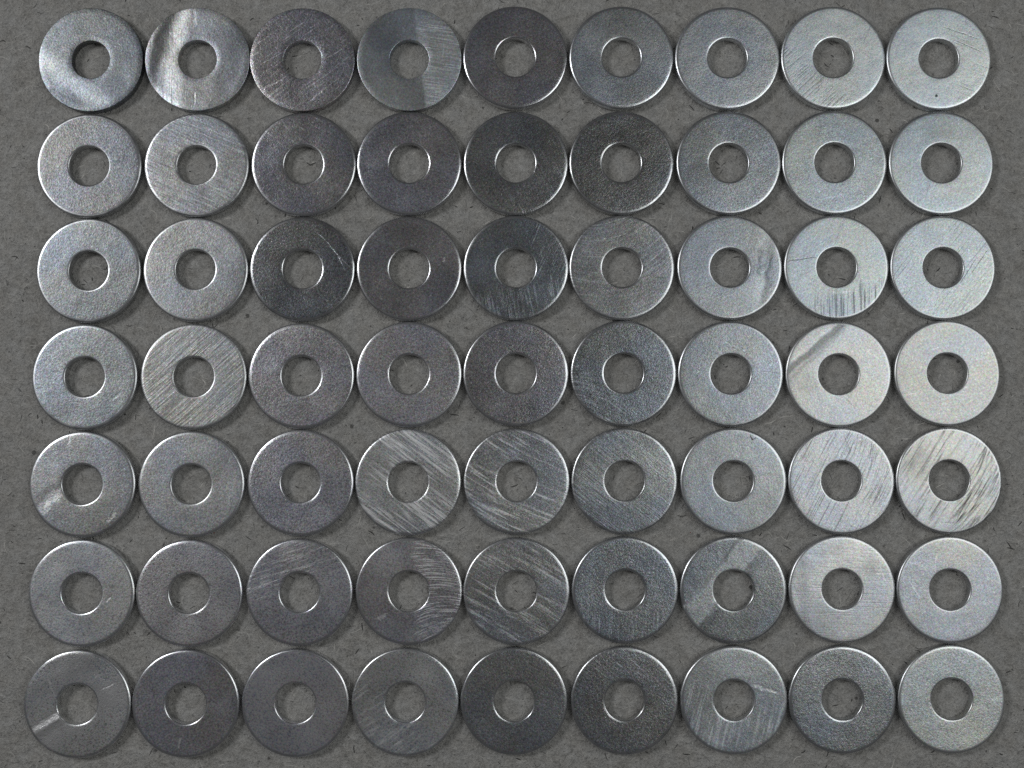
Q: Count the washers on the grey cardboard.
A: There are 63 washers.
